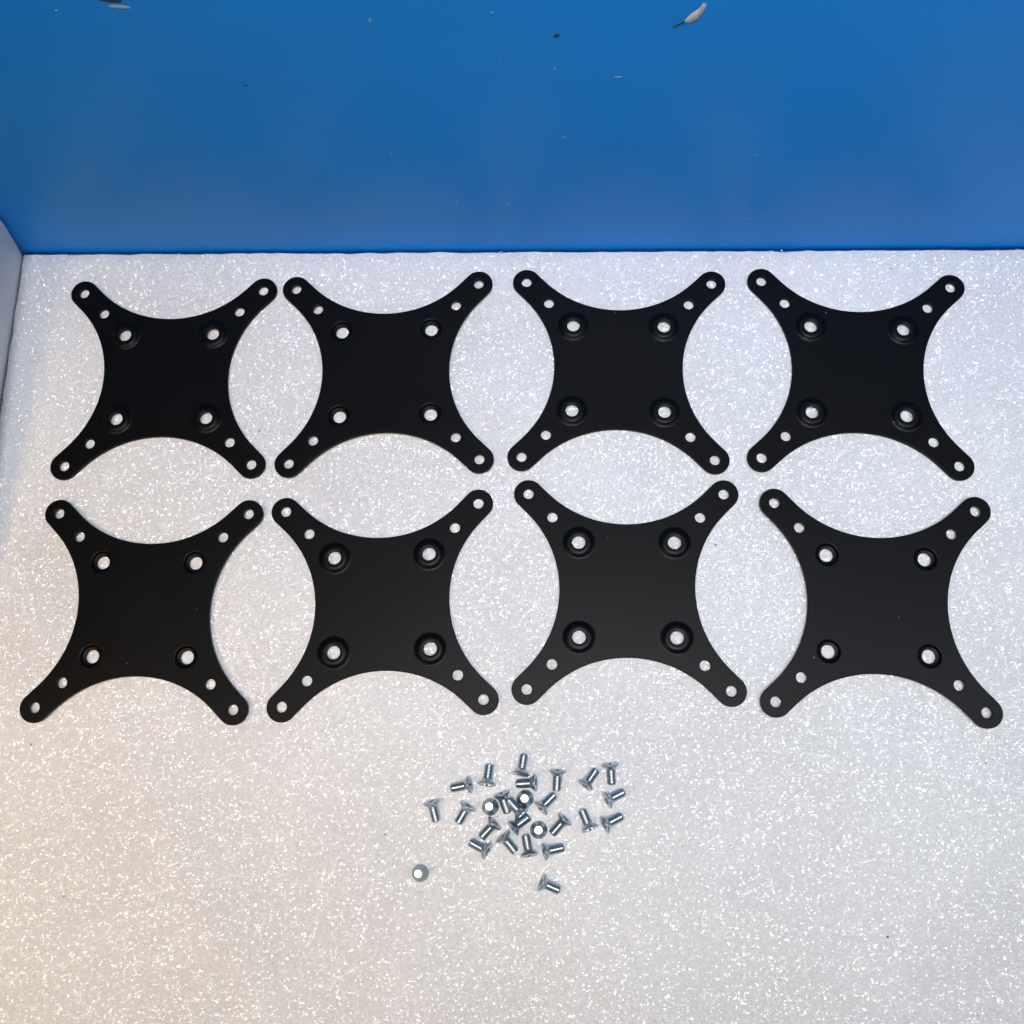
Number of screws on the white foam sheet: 27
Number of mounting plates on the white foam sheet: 8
